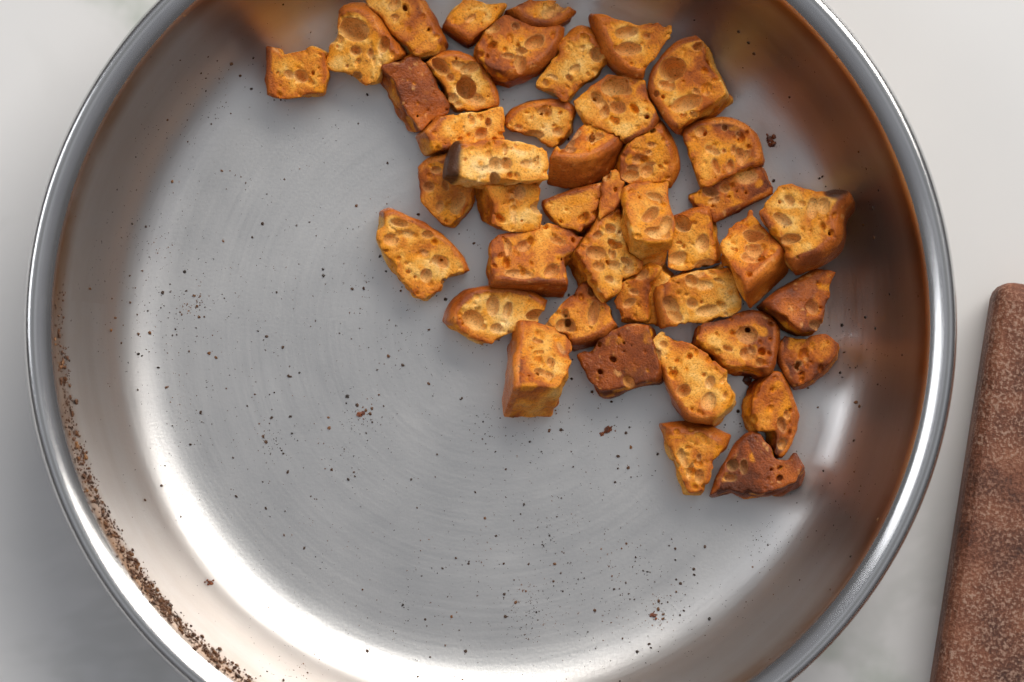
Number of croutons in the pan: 43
